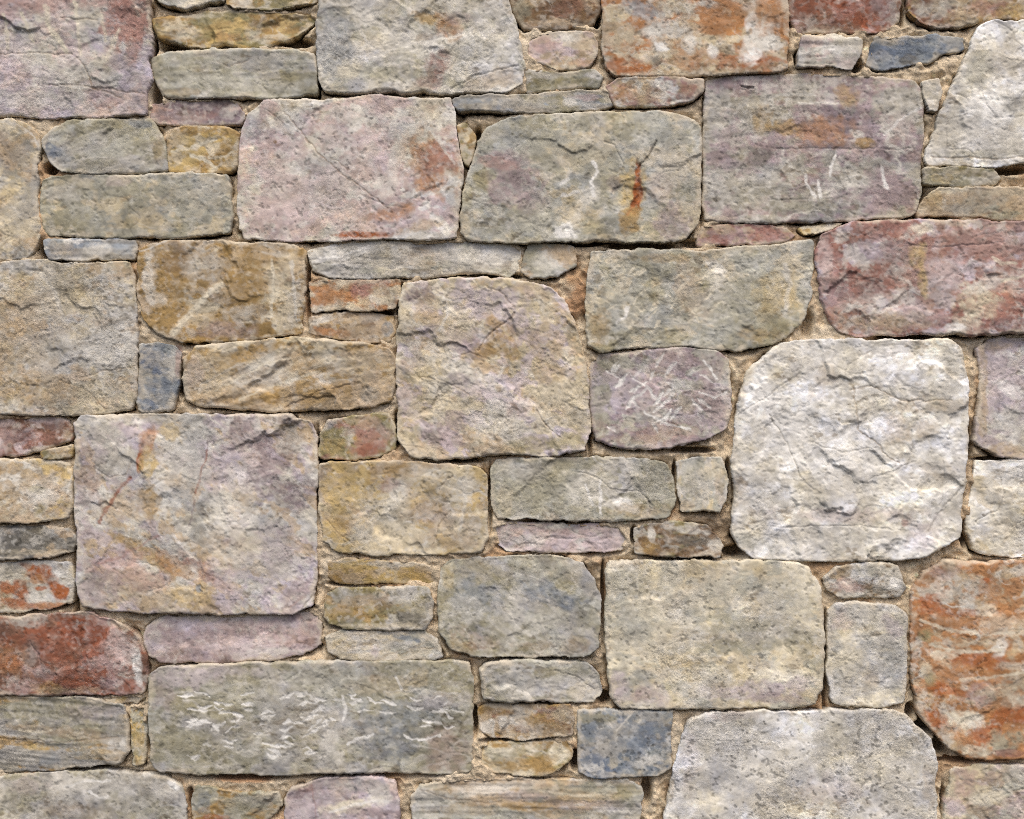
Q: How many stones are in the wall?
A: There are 83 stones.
